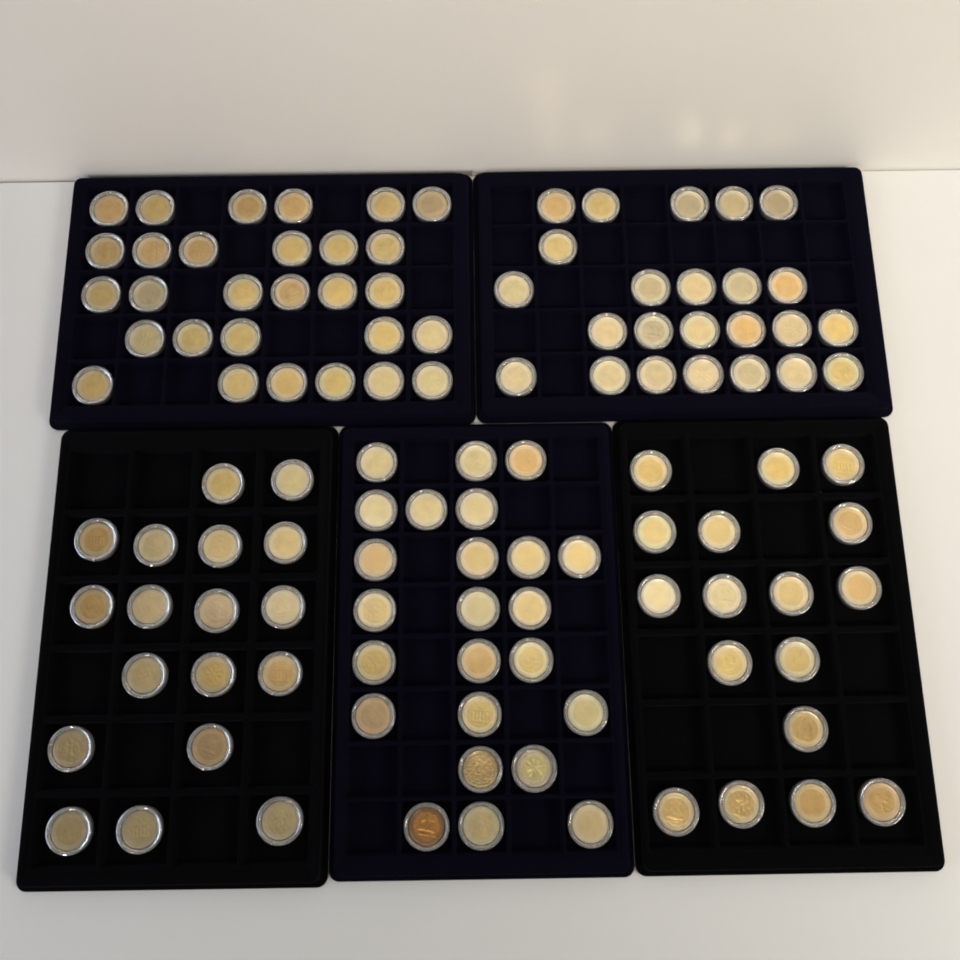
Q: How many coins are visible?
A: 112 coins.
